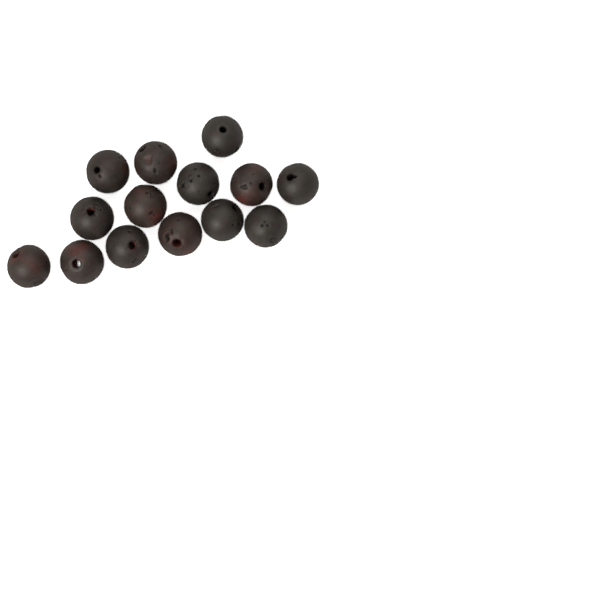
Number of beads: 14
